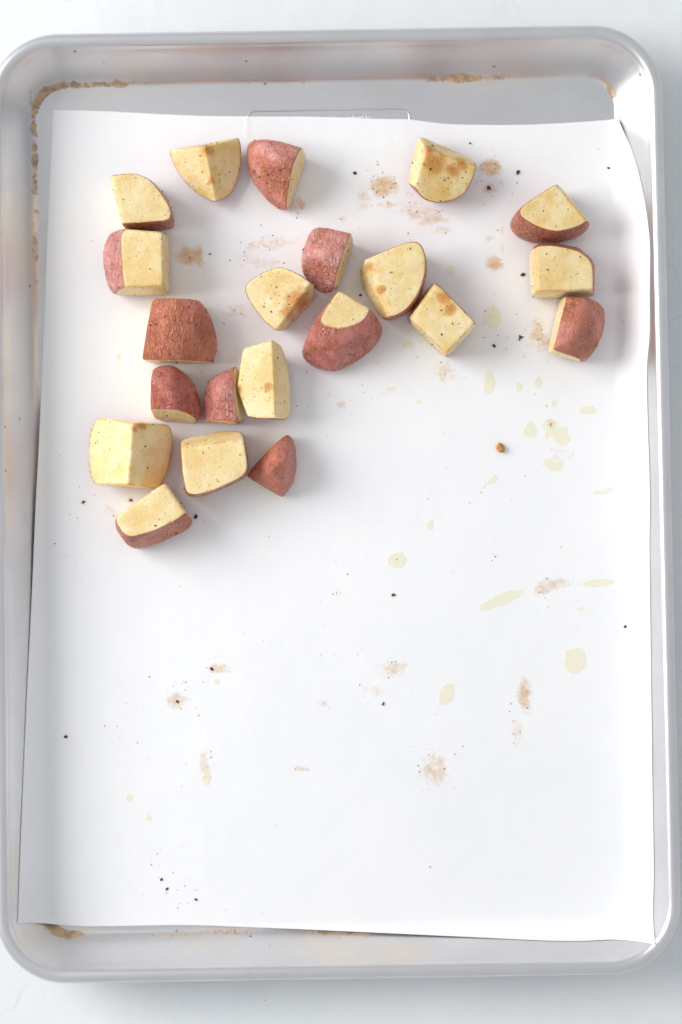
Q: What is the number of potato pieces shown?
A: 21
